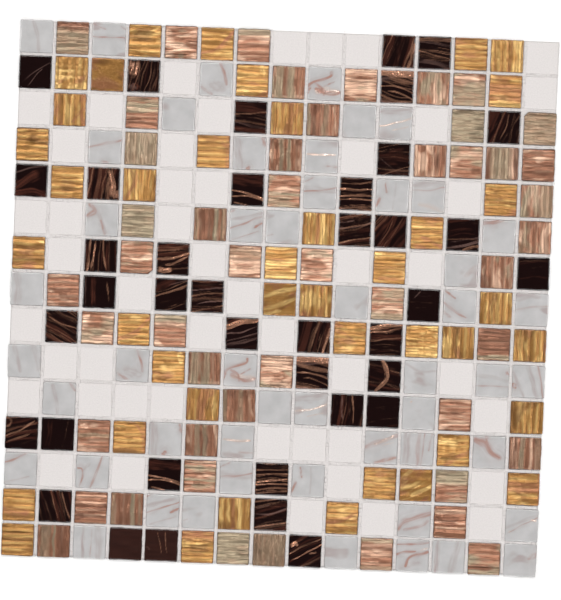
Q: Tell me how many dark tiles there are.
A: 39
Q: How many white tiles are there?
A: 50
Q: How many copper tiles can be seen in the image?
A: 48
